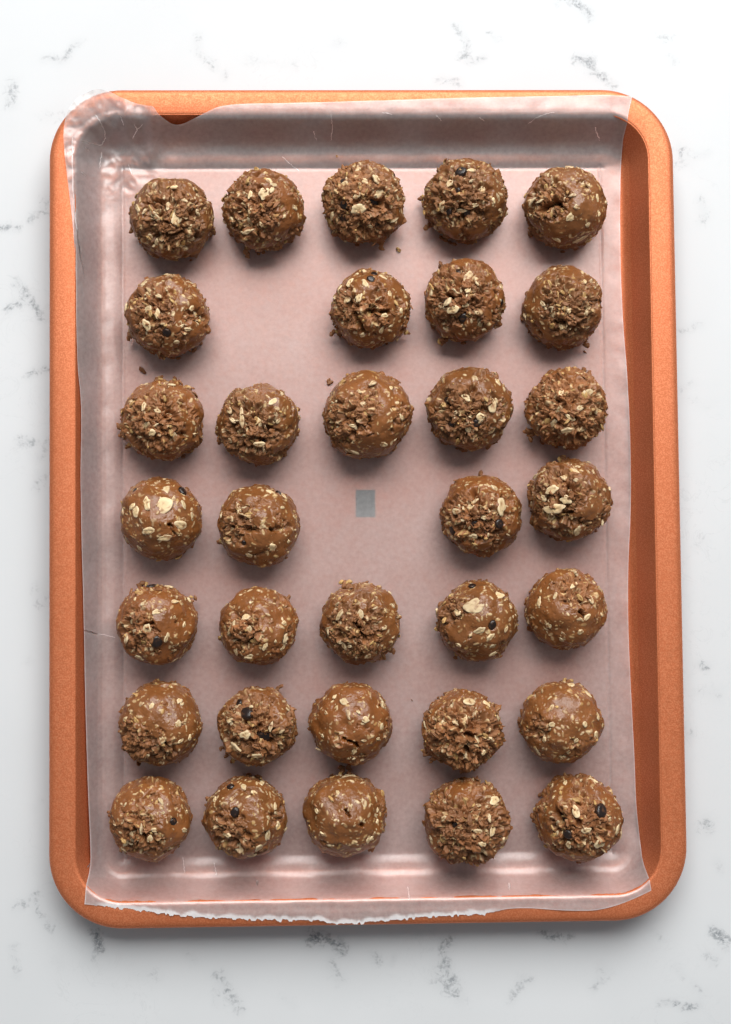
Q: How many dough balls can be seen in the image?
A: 33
